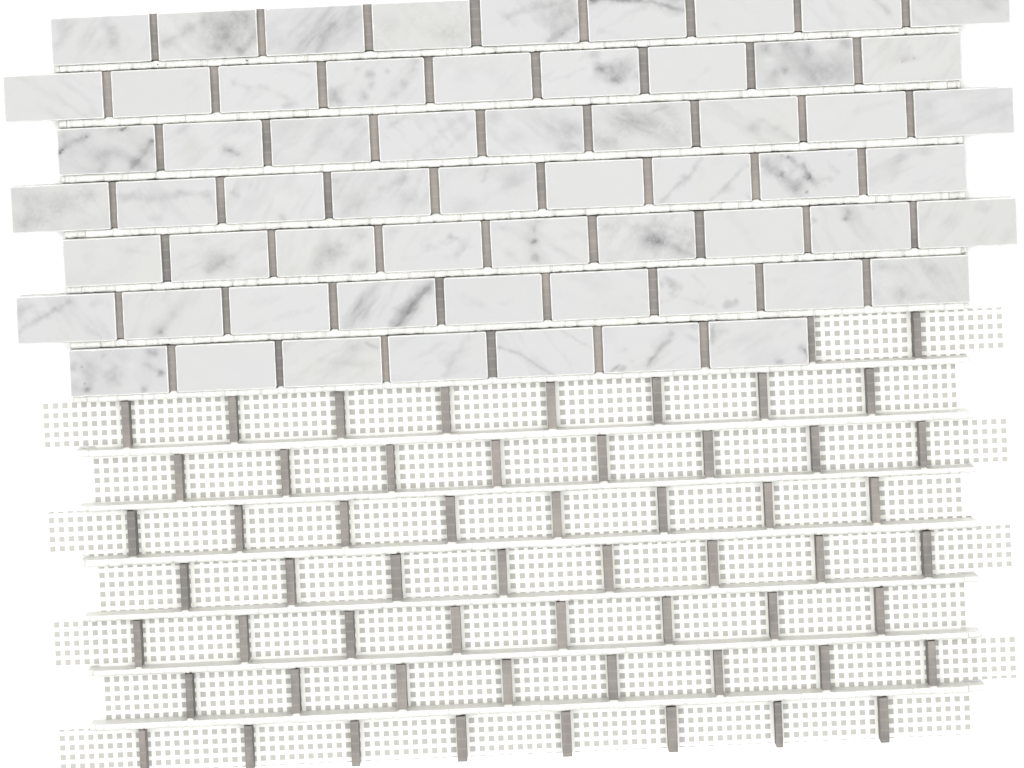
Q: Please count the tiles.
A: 61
